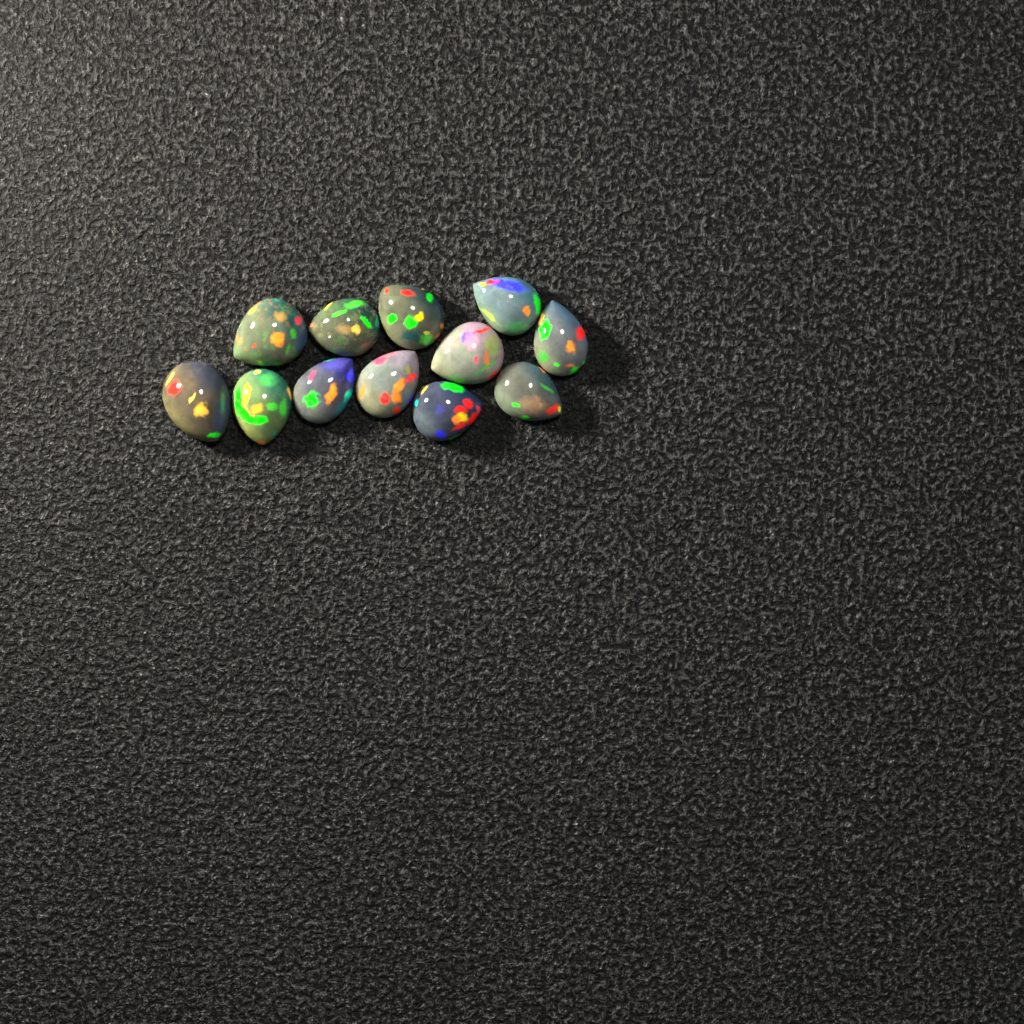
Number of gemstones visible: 12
